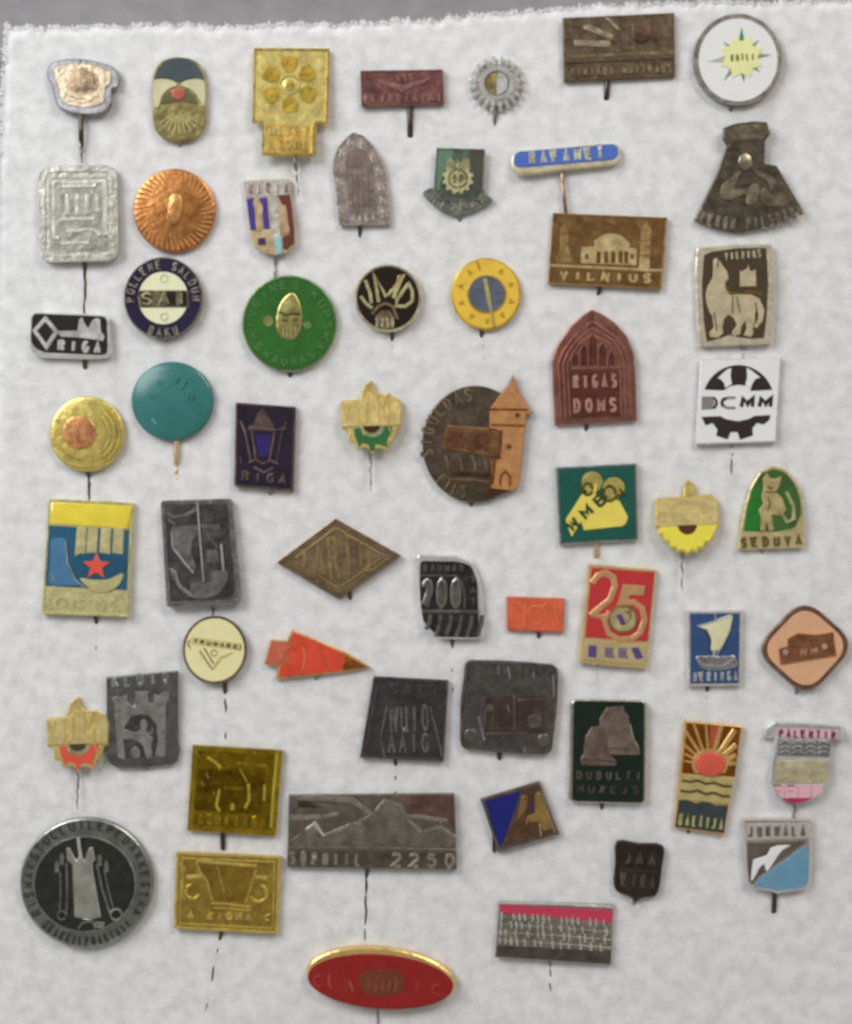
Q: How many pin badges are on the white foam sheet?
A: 57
